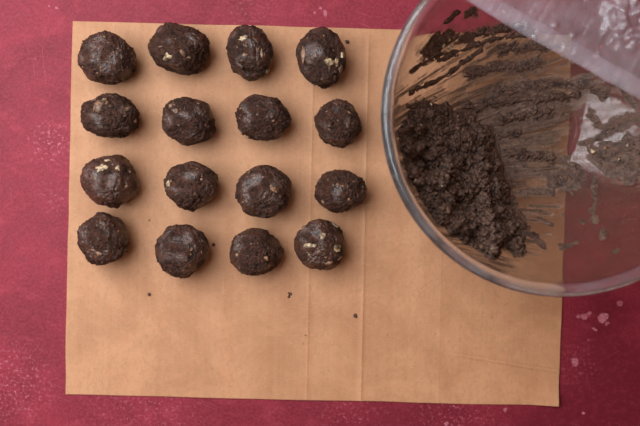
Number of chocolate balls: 16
